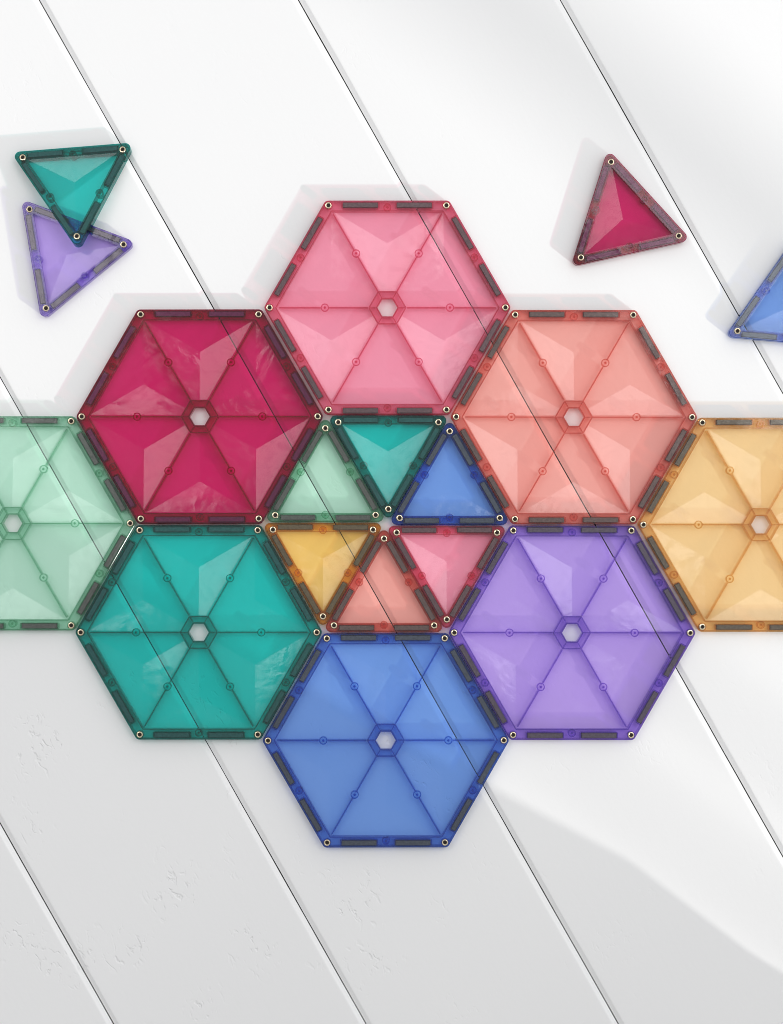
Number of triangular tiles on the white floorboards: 10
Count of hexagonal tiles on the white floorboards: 8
